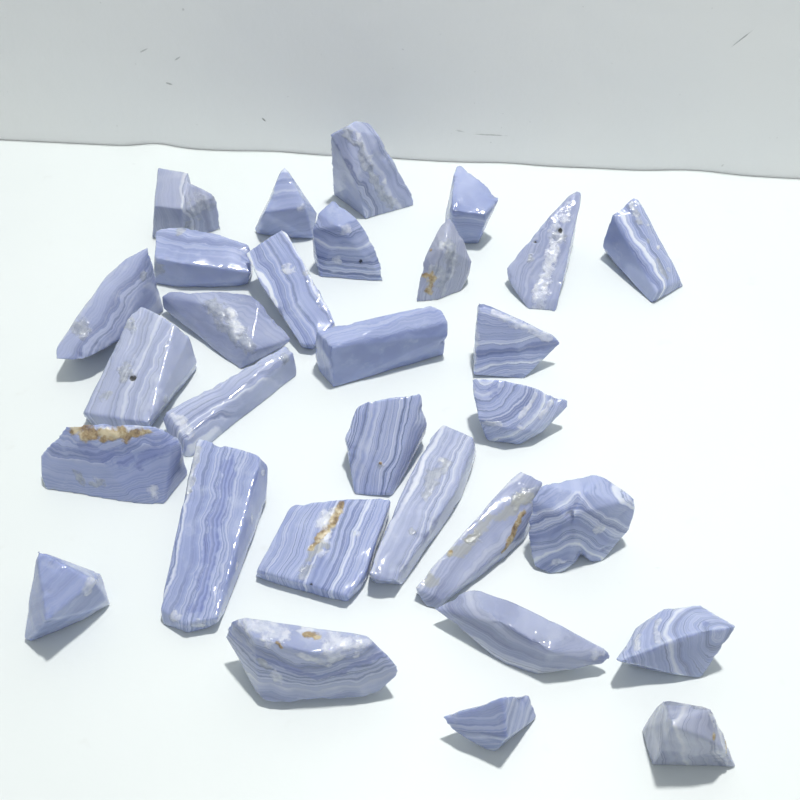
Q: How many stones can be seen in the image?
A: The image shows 30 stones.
